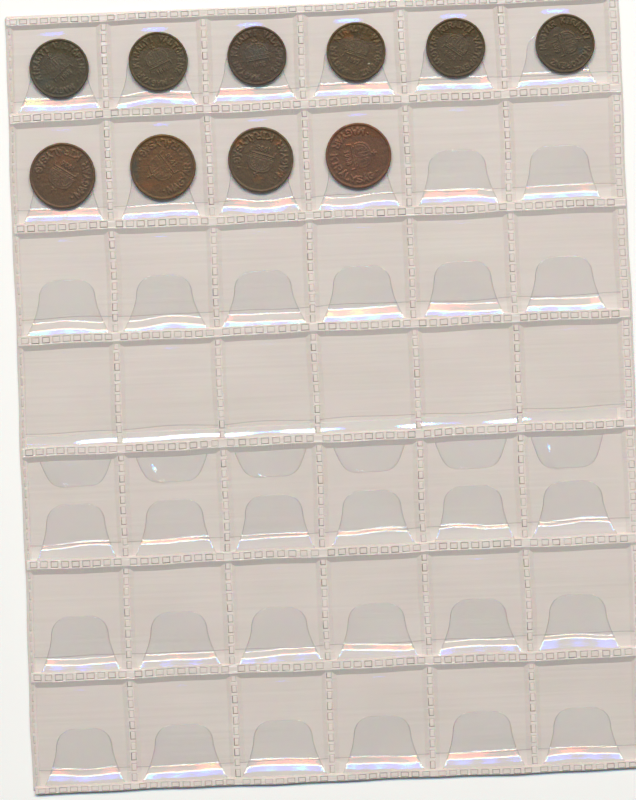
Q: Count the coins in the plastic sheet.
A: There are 10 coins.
